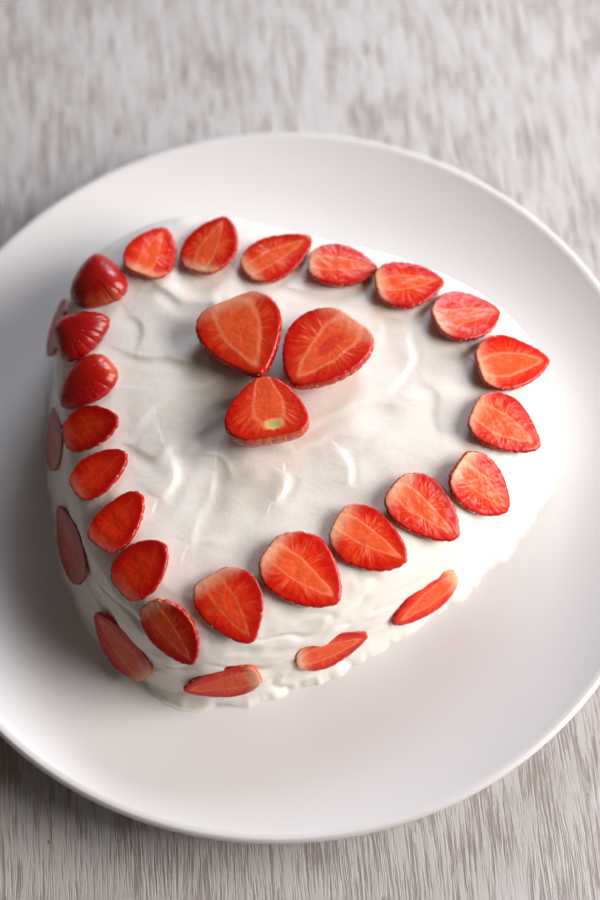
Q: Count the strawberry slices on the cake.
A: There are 31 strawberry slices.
